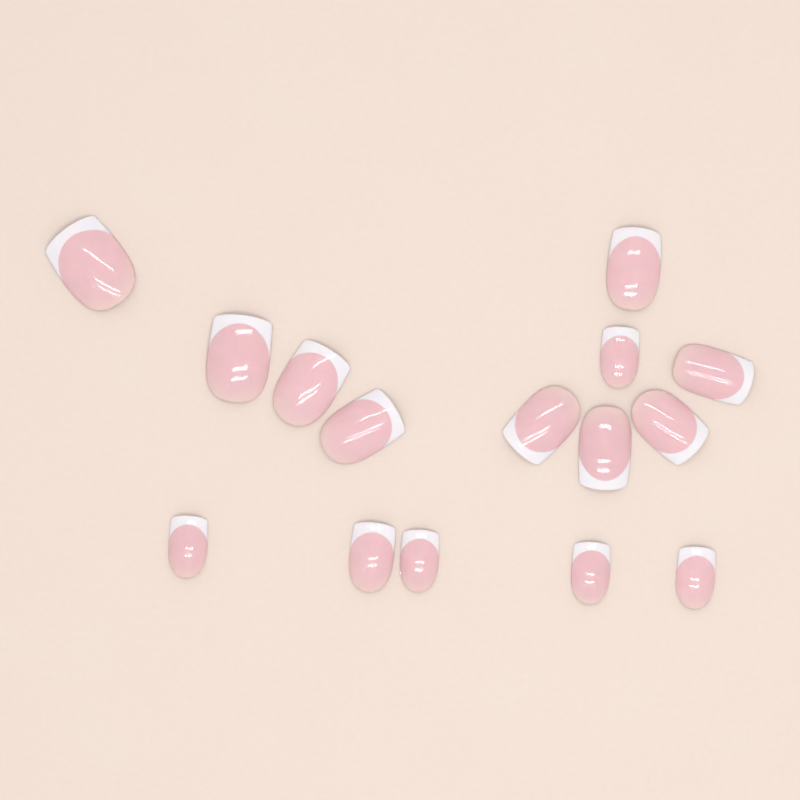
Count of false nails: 15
